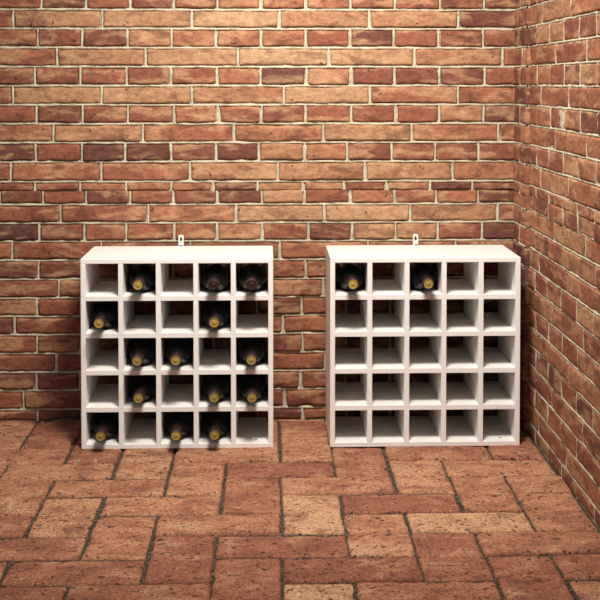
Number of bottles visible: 16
